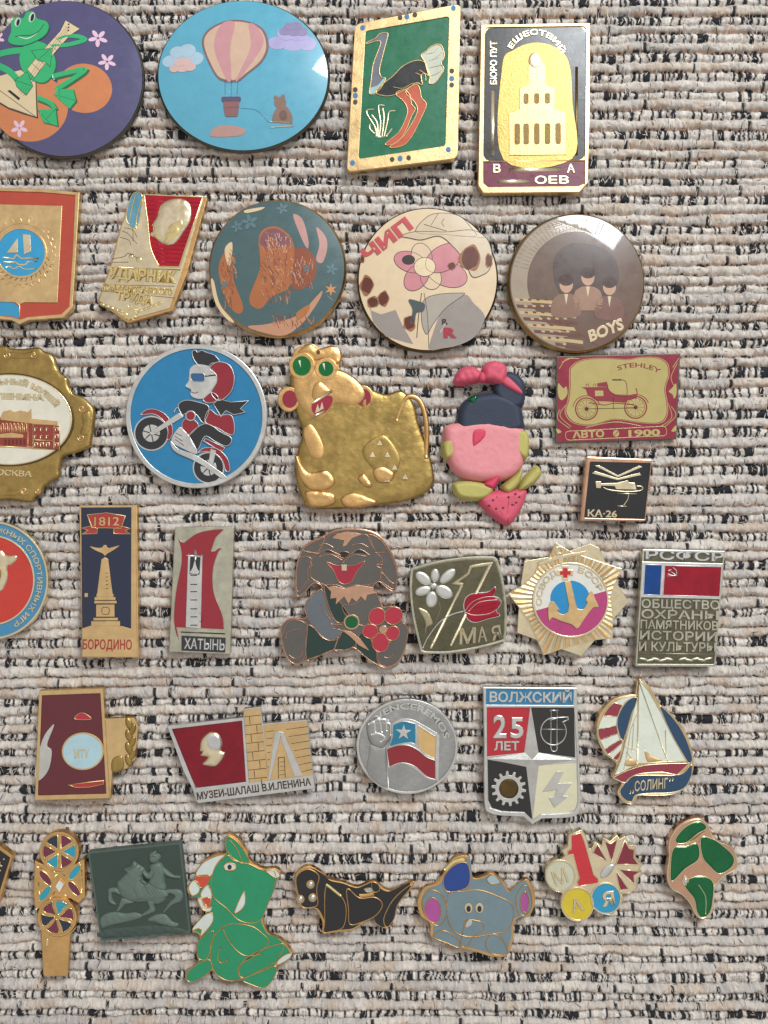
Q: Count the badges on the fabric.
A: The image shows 35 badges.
